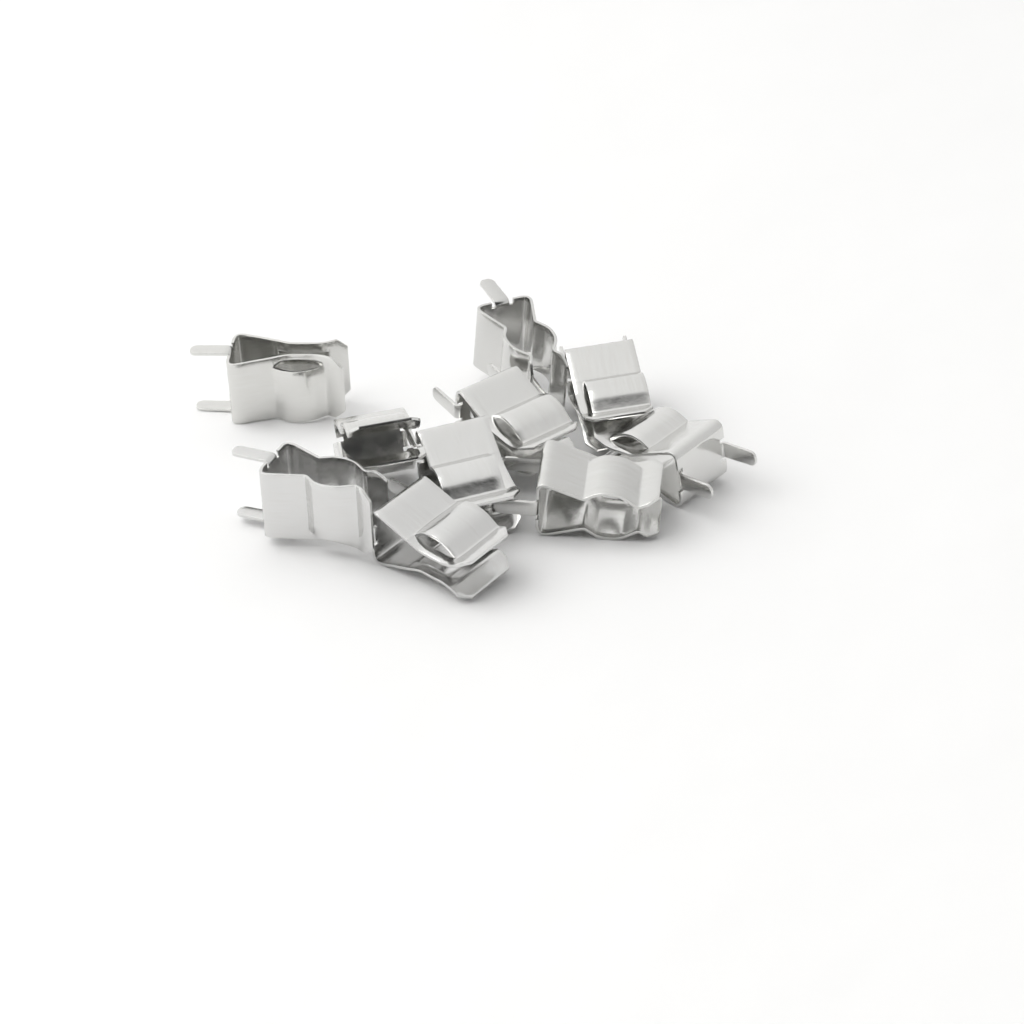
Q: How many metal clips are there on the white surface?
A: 10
